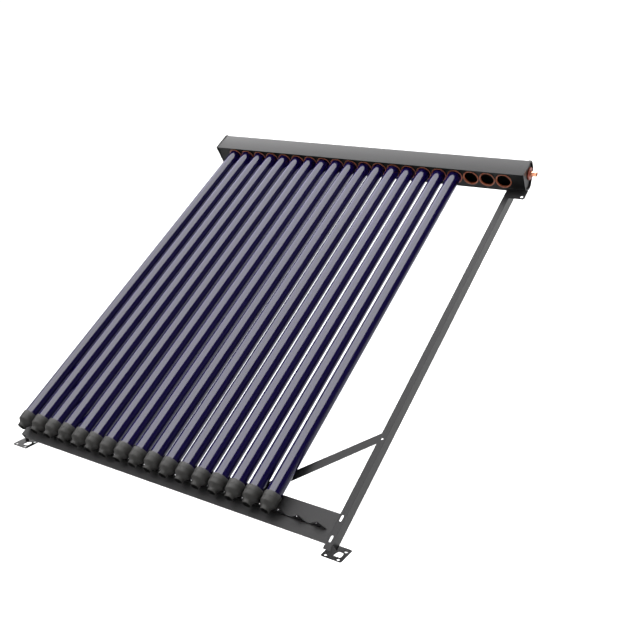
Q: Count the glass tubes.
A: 17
